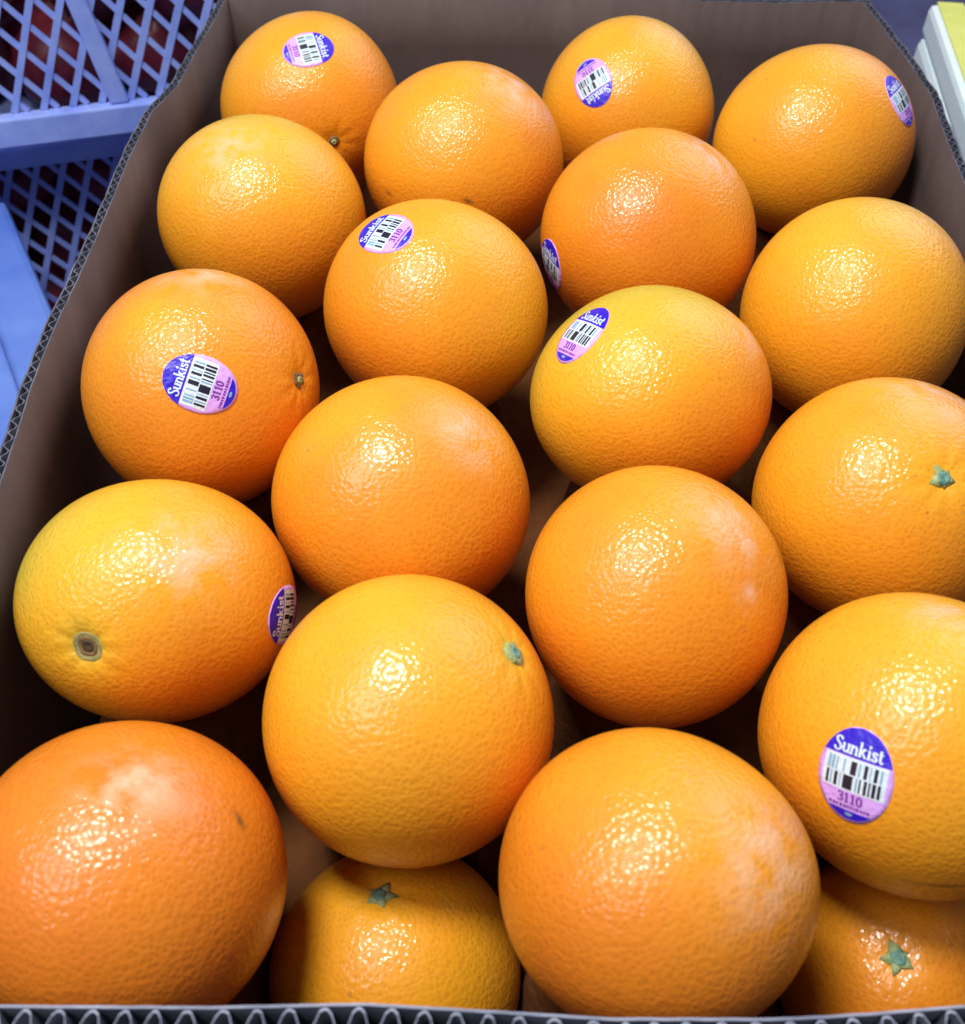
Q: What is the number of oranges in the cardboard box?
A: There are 20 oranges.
